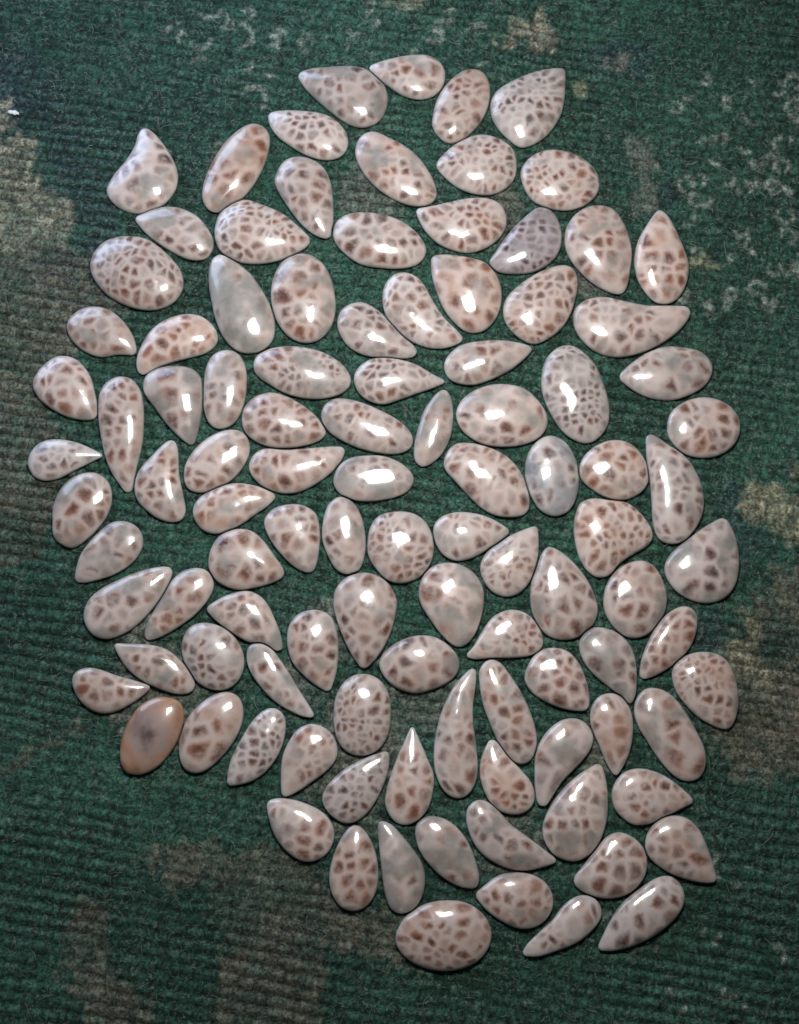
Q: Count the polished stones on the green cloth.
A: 106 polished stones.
